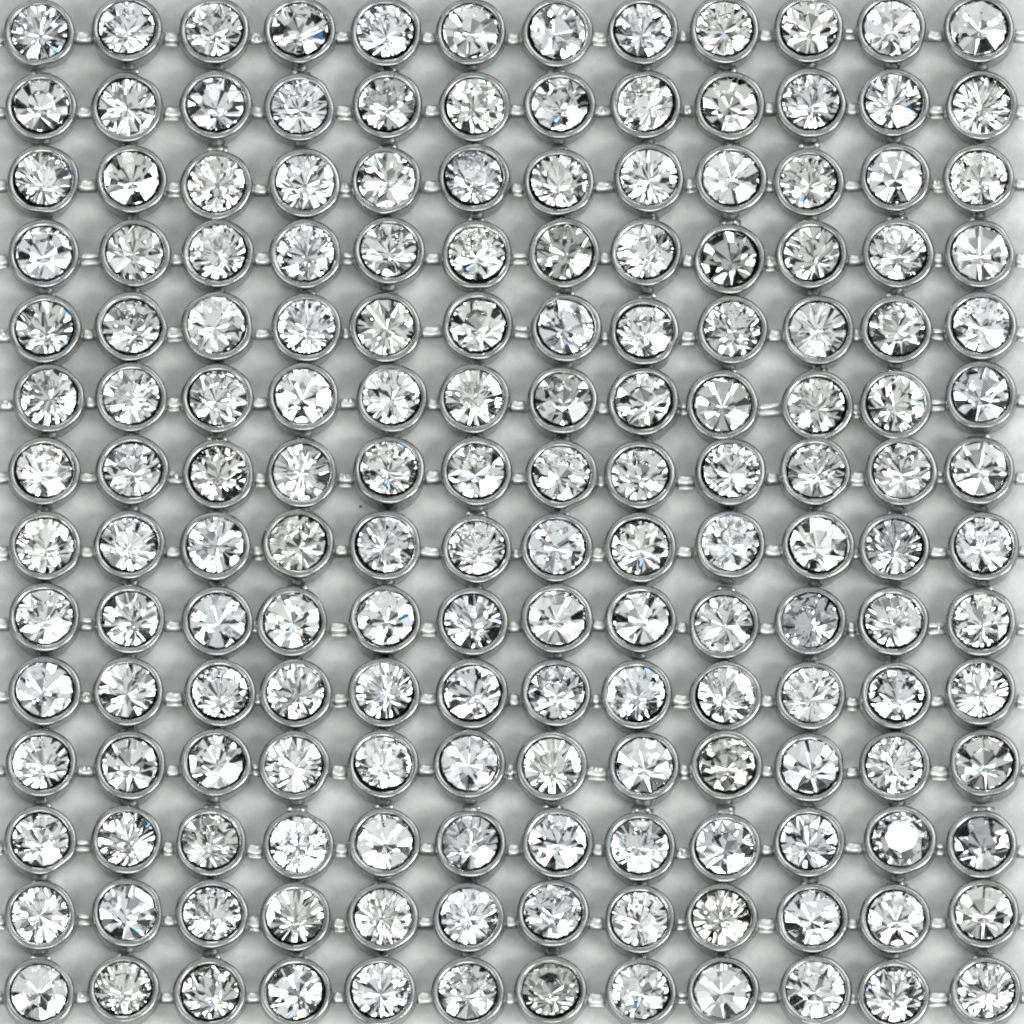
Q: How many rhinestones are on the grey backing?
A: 168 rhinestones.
